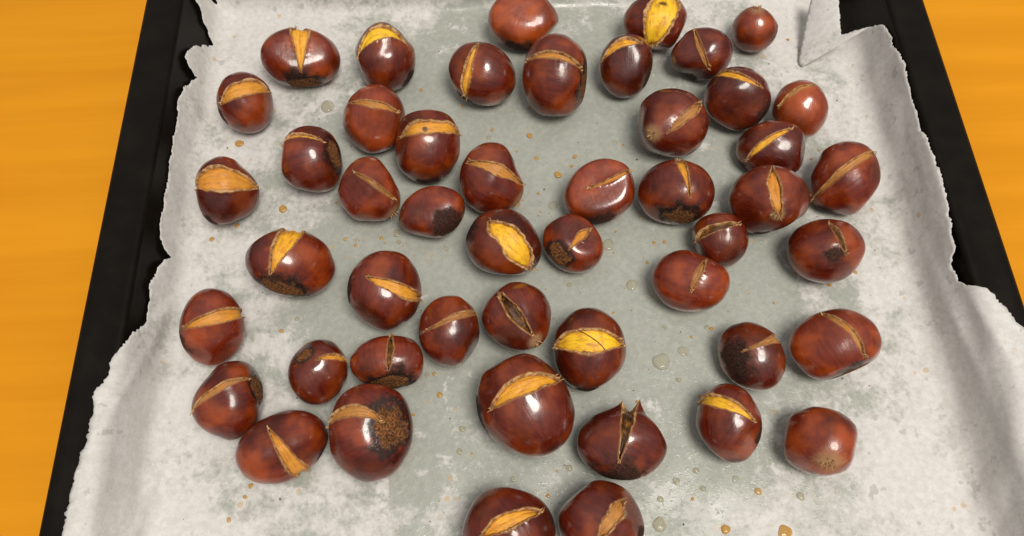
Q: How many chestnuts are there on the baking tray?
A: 49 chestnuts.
